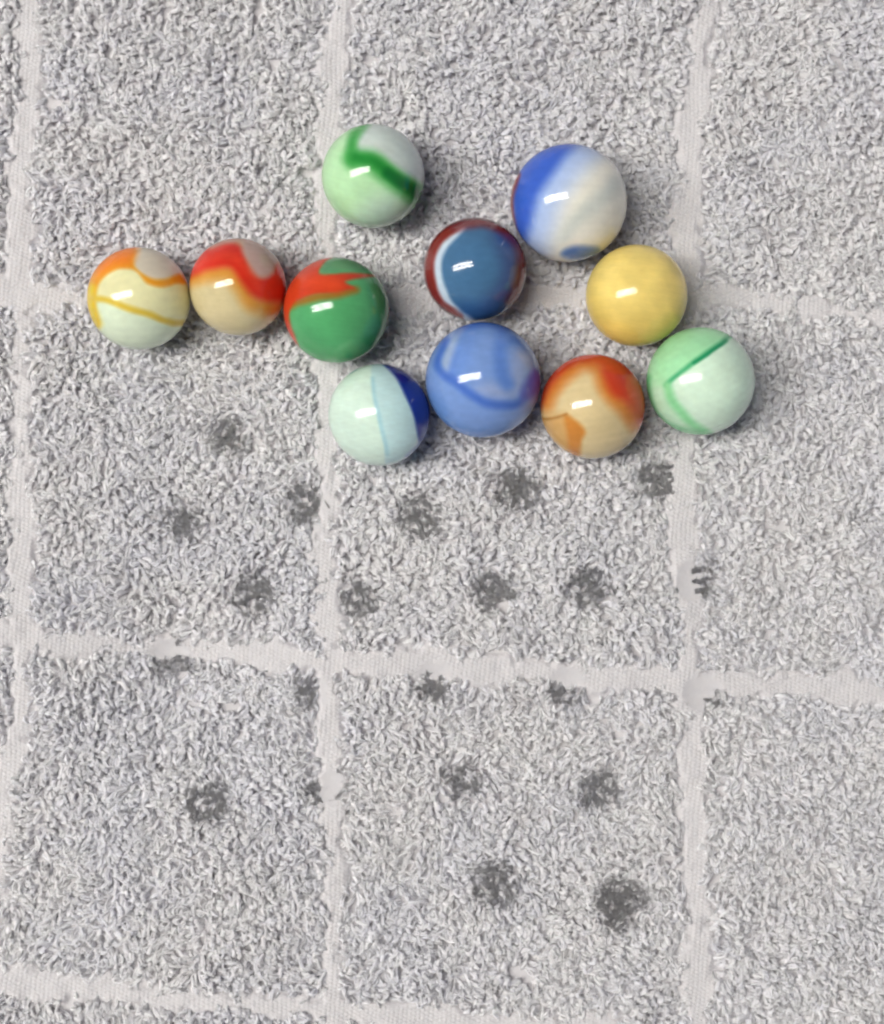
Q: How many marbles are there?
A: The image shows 11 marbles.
